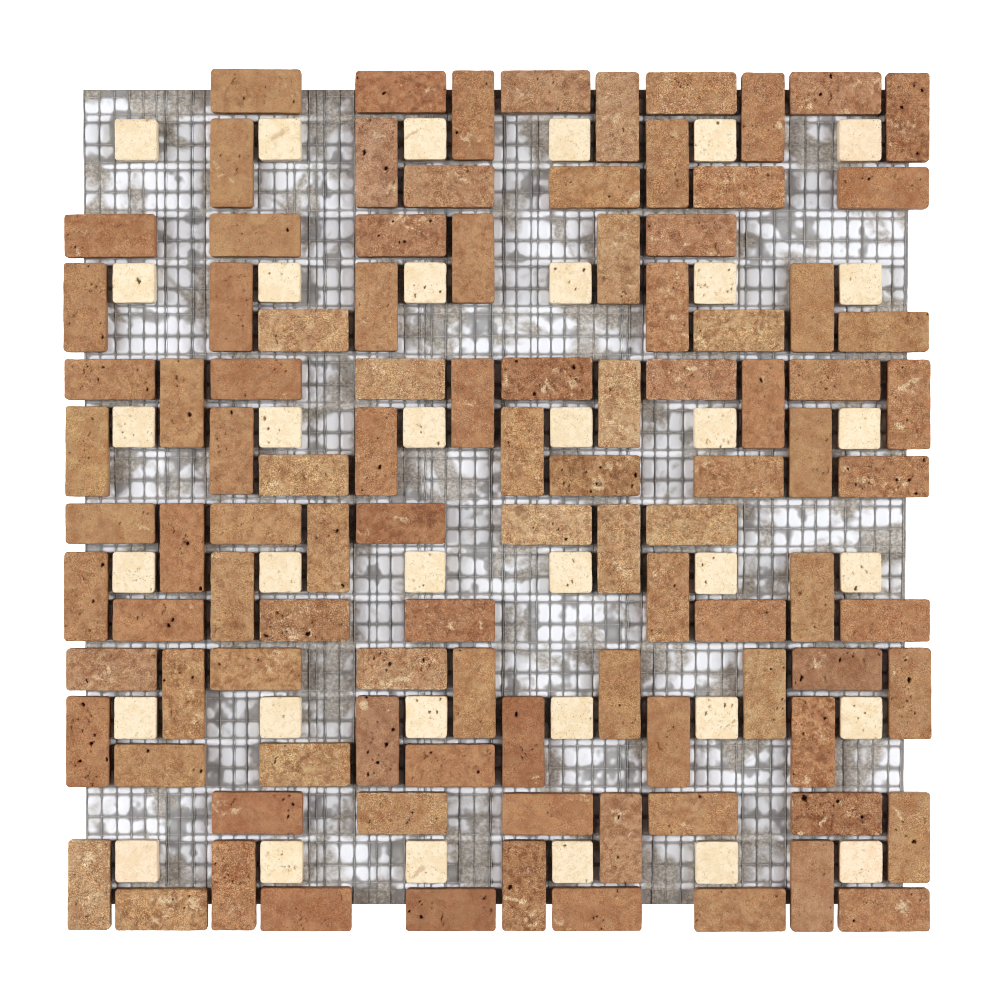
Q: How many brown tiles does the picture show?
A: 101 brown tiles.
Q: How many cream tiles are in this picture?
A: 36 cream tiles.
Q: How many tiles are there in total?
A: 137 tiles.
